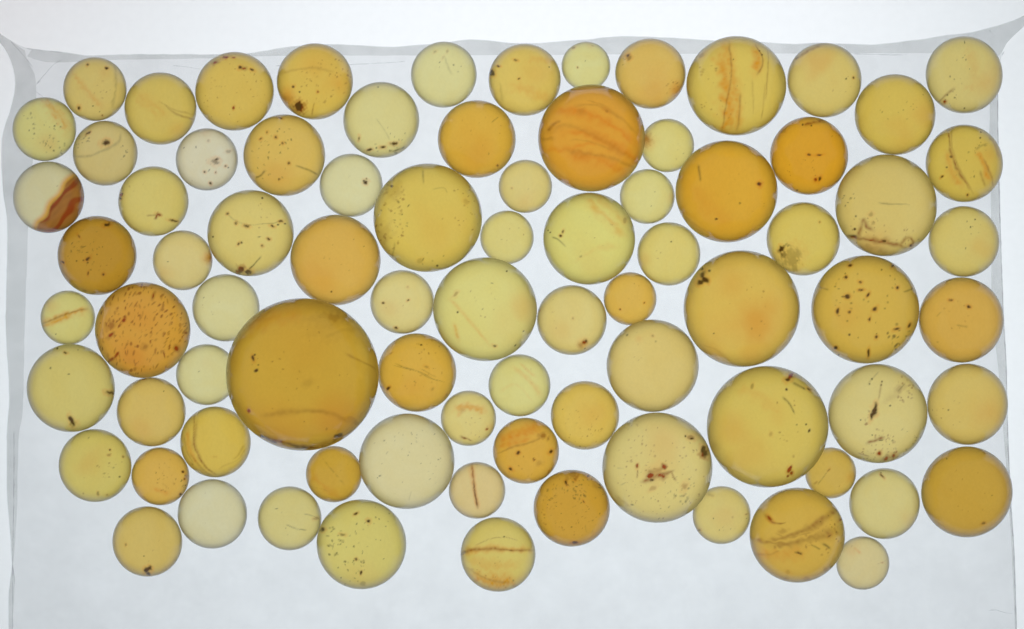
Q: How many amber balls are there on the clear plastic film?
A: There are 81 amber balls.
